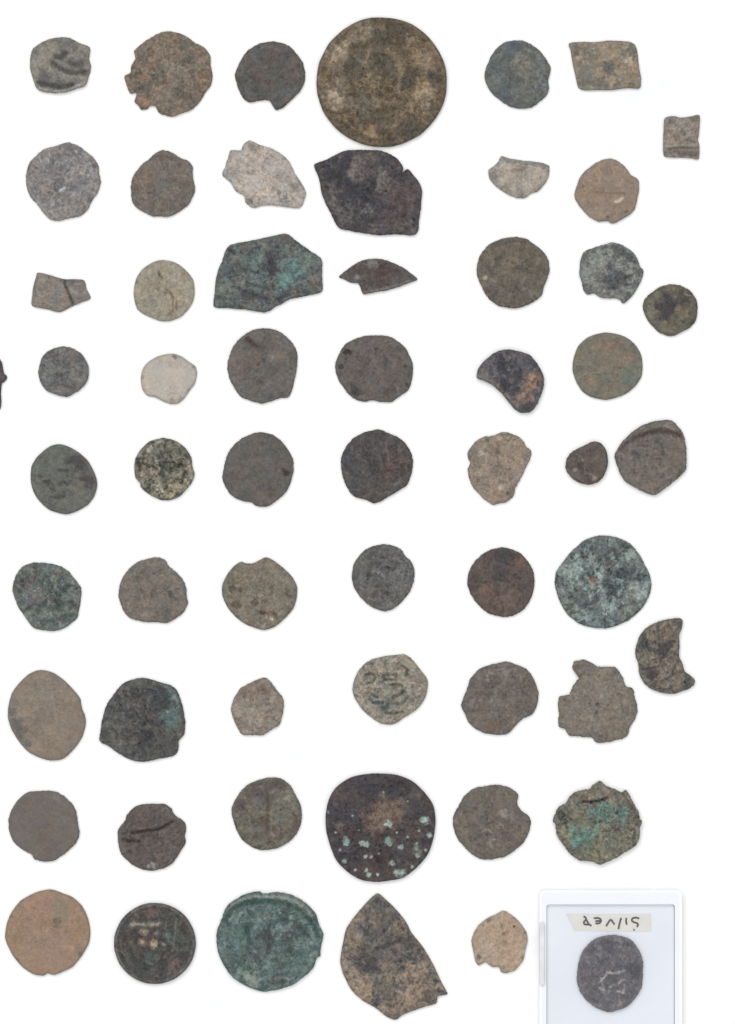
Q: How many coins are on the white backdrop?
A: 59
